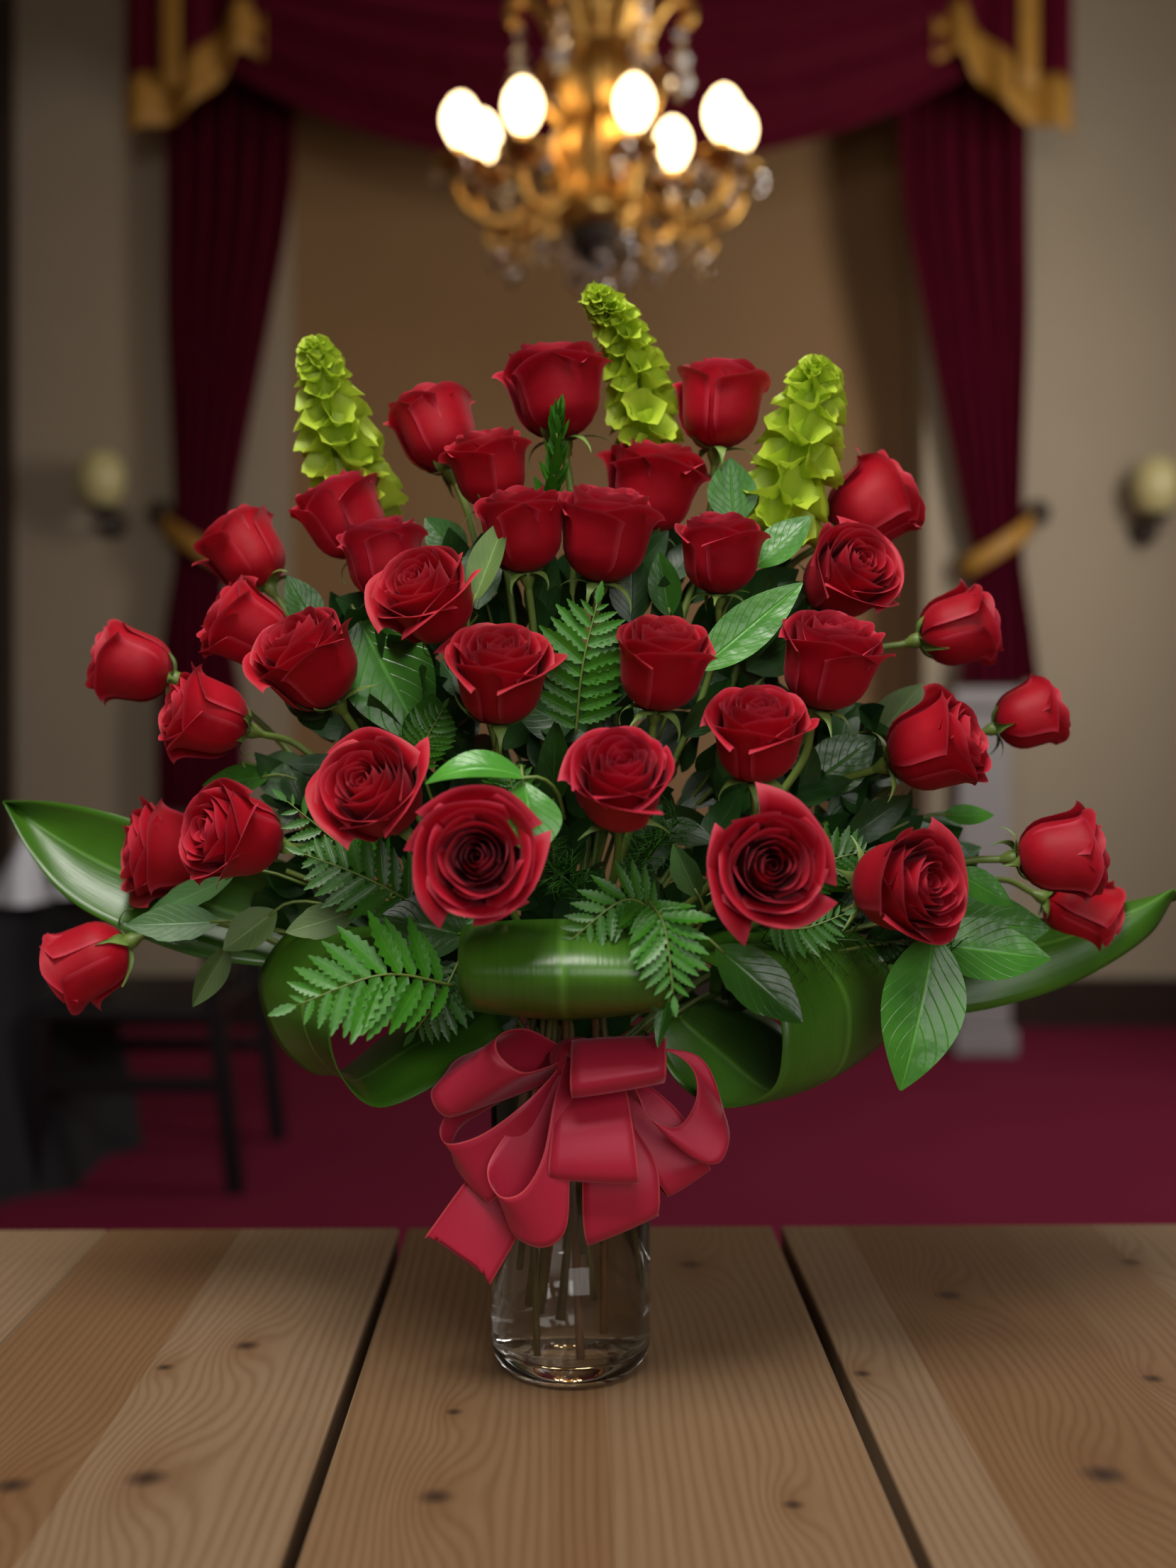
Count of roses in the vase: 35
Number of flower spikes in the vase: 3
